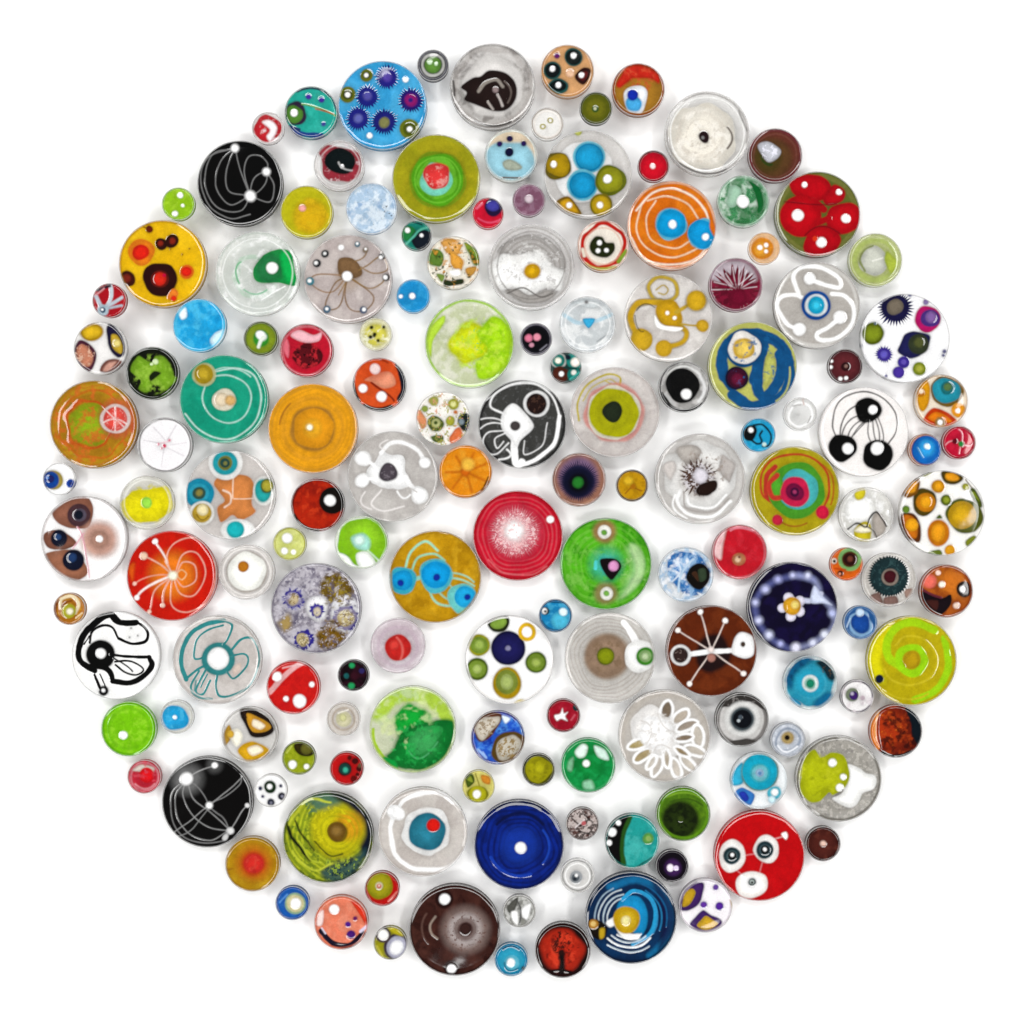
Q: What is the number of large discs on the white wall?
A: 51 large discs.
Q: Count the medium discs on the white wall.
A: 50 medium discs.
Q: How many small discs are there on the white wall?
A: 49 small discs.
